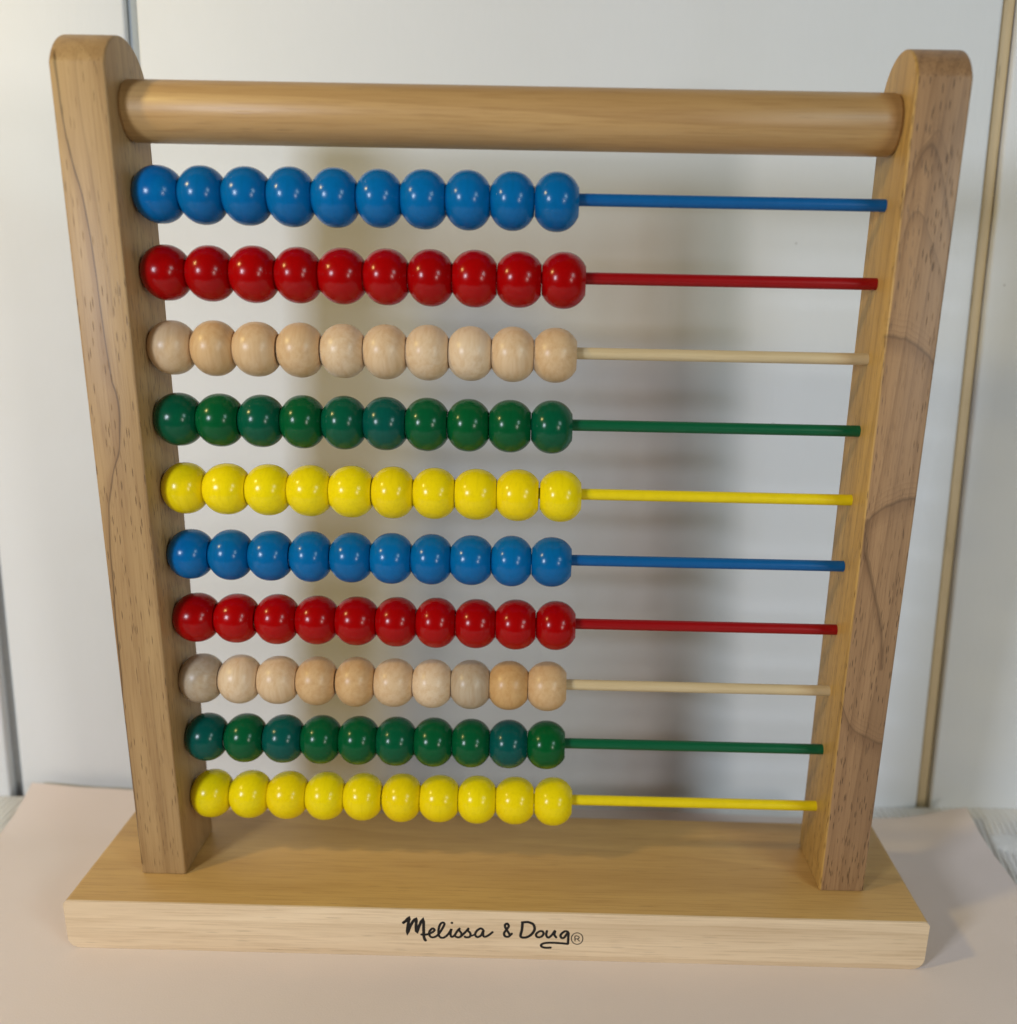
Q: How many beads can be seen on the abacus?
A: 100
